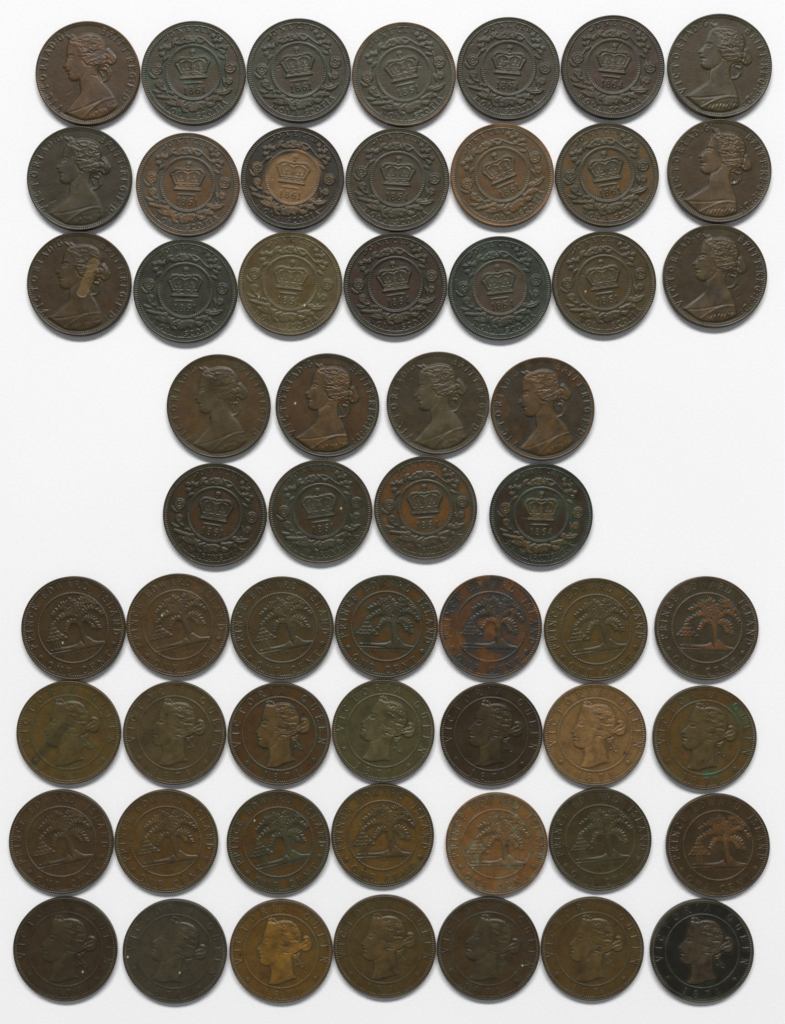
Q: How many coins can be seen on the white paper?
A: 57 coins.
